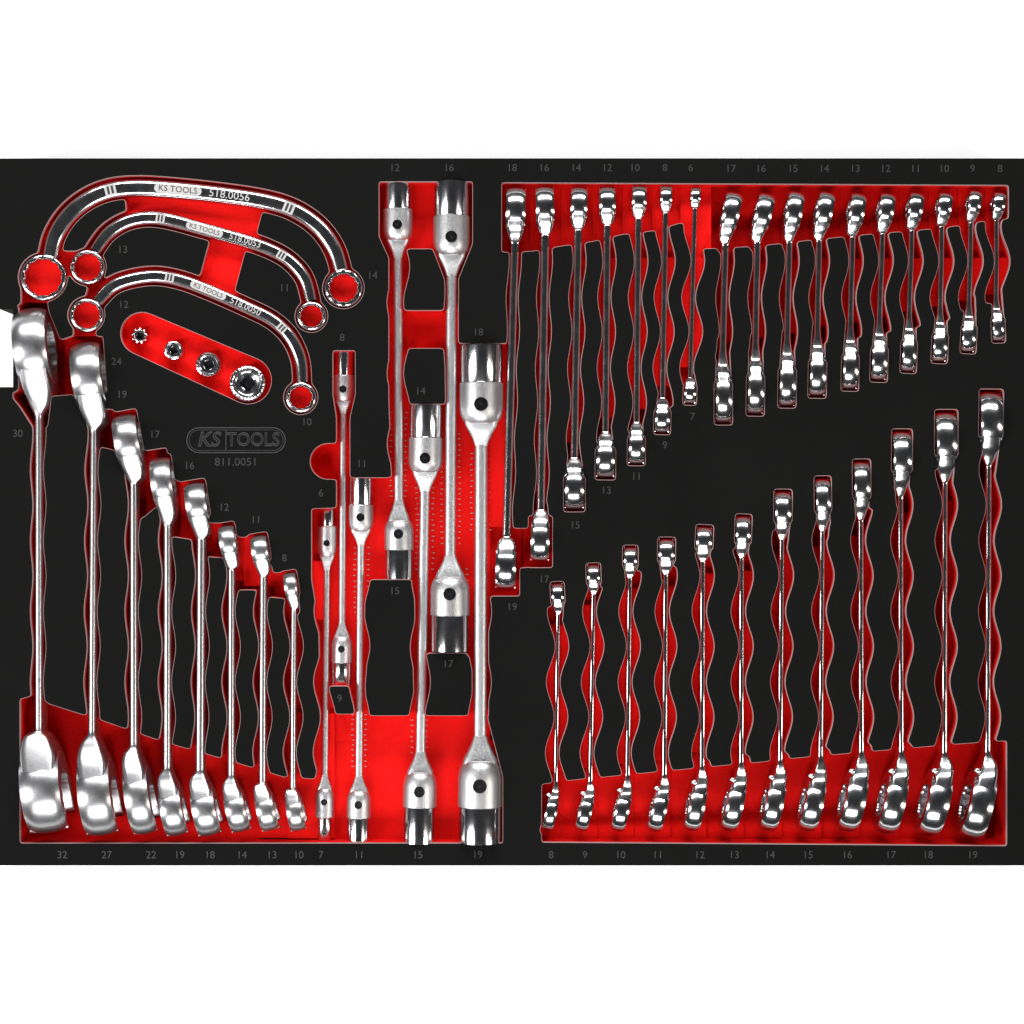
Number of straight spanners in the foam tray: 37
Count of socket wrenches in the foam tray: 7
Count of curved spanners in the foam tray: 3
